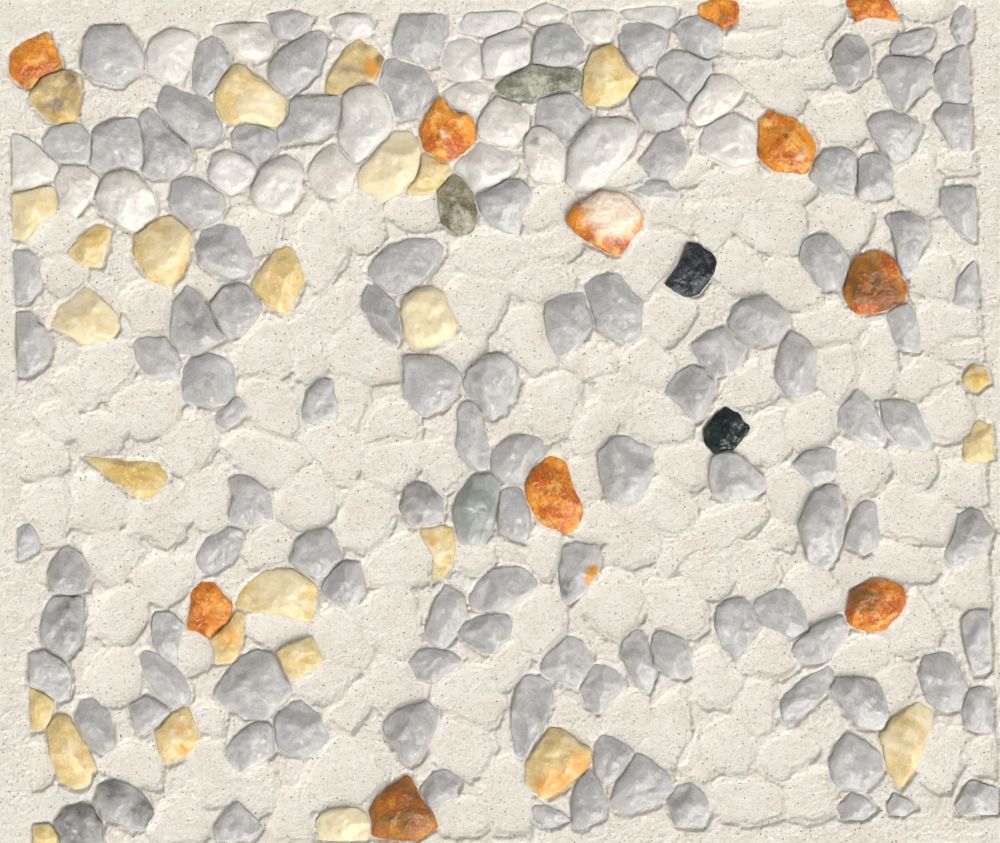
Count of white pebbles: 23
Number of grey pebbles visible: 115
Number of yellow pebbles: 26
